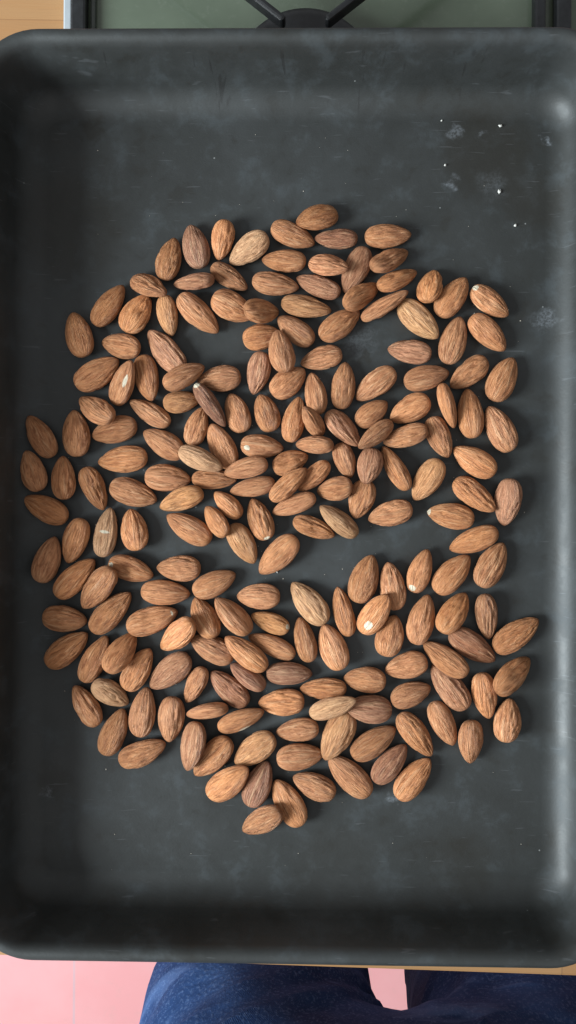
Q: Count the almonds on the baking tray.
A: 200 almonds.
